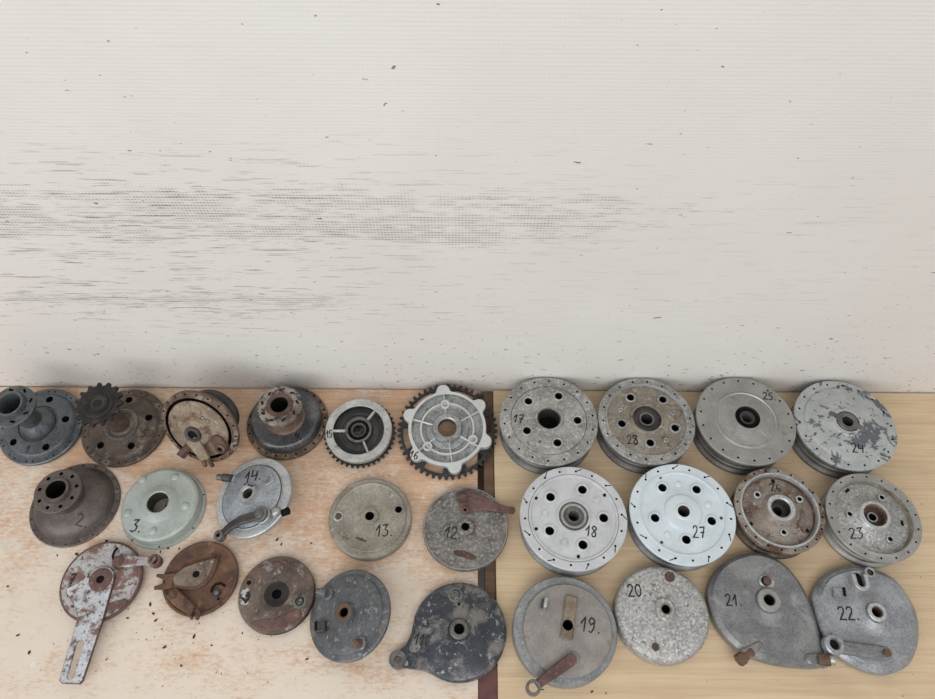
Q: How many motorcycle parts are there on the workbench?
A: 28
